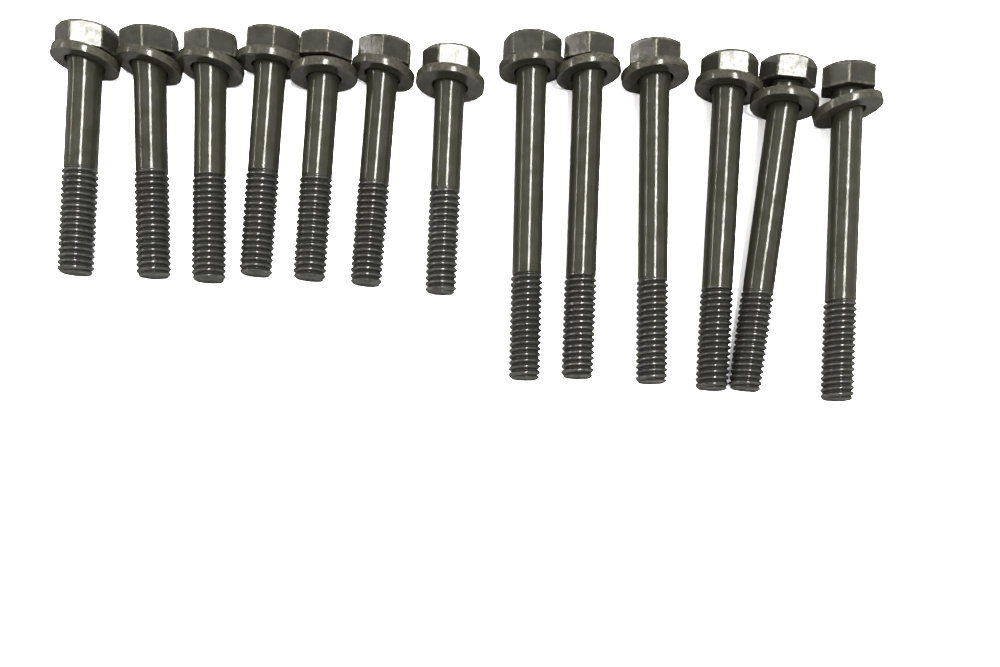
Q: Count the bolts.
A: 13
